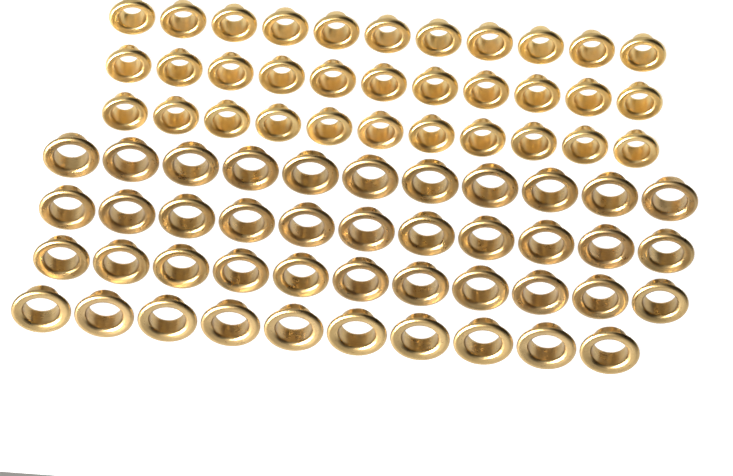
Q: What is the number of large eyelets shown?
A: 43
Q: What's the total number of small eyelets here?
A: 33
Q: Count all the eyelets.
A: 76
